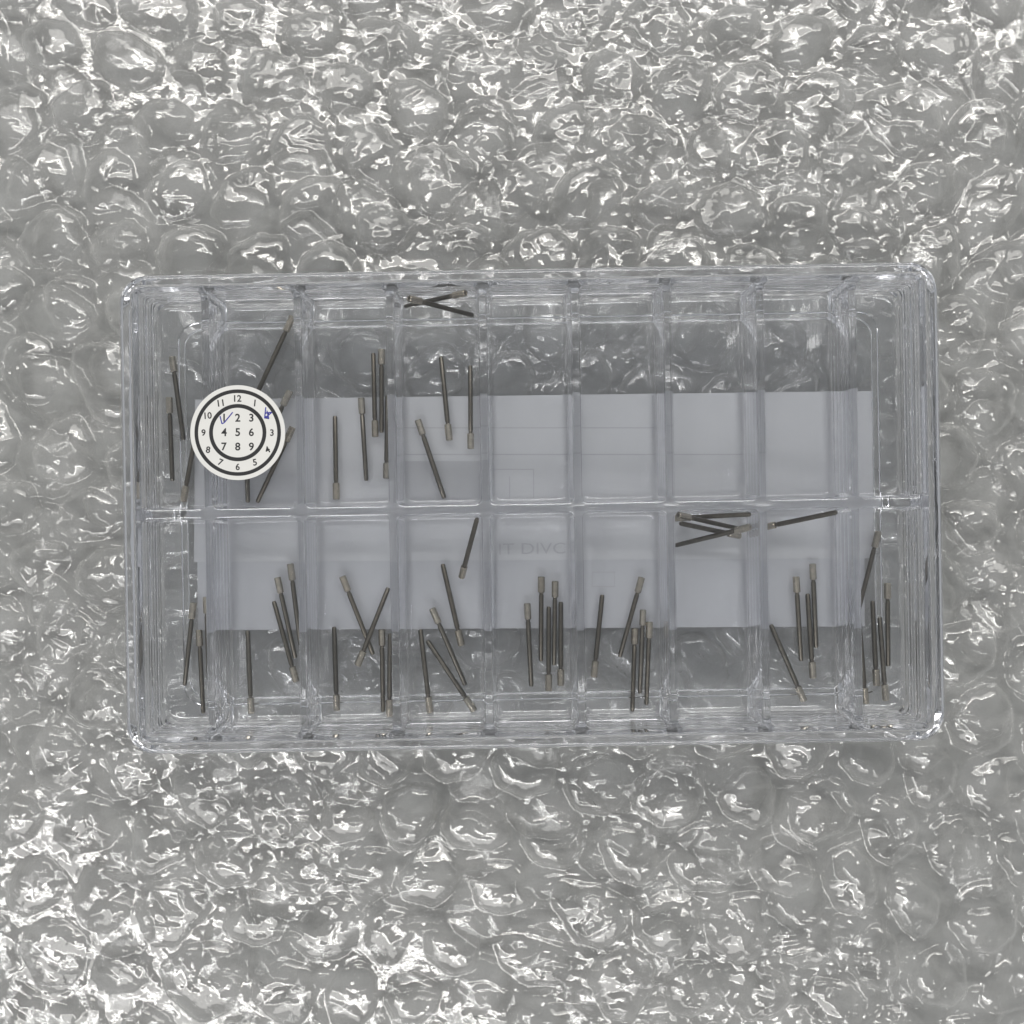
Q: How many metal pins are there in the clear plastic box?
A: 58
